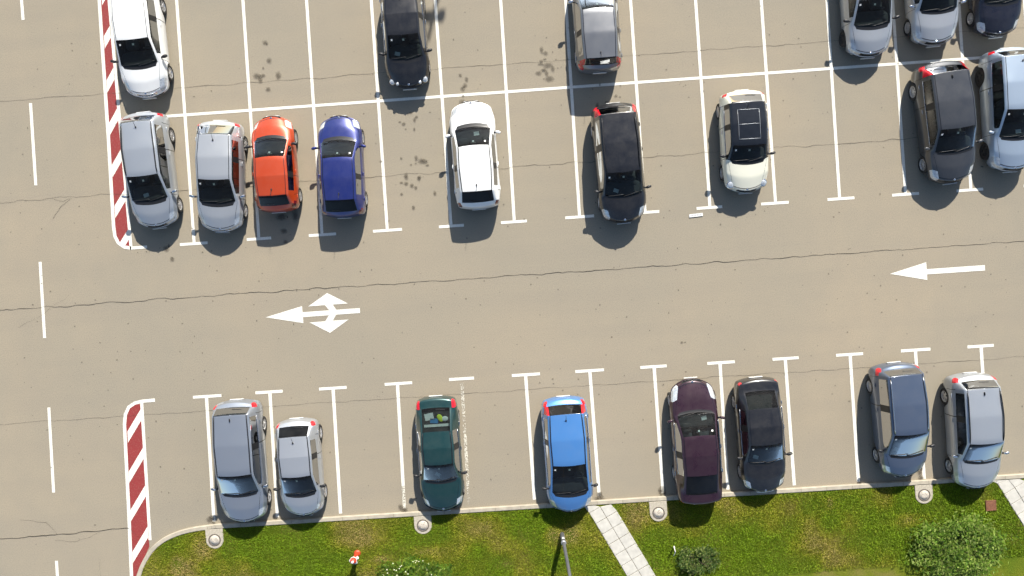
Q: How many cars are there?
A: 23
